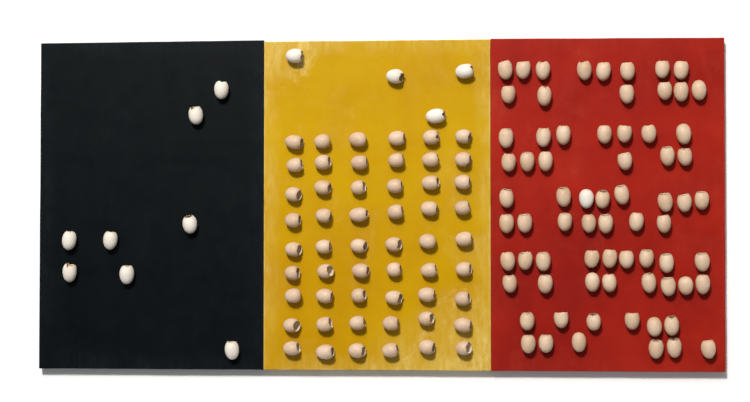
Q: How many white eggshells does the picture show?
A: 13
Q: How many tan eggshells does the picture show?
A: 124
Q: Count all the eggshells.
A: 137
